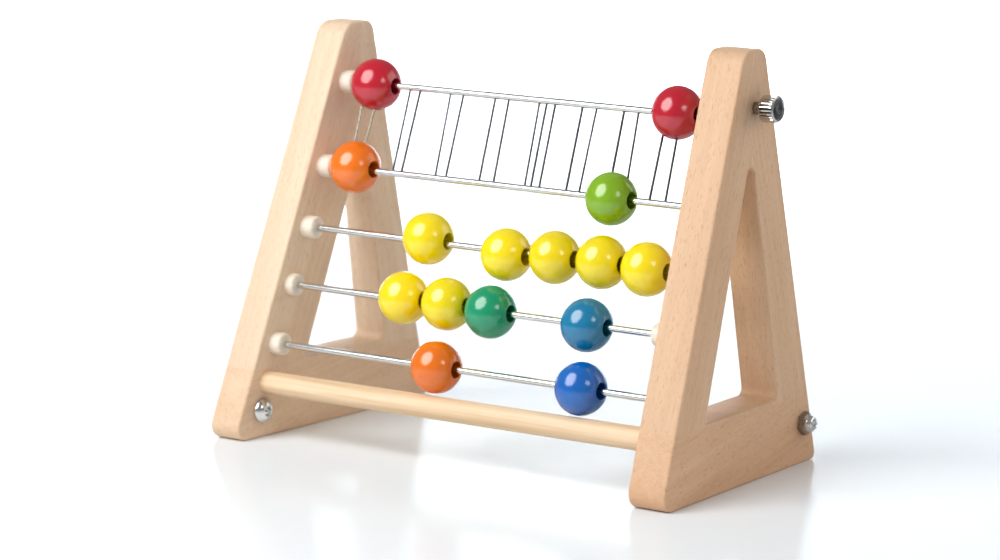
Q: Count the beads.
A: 15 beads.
